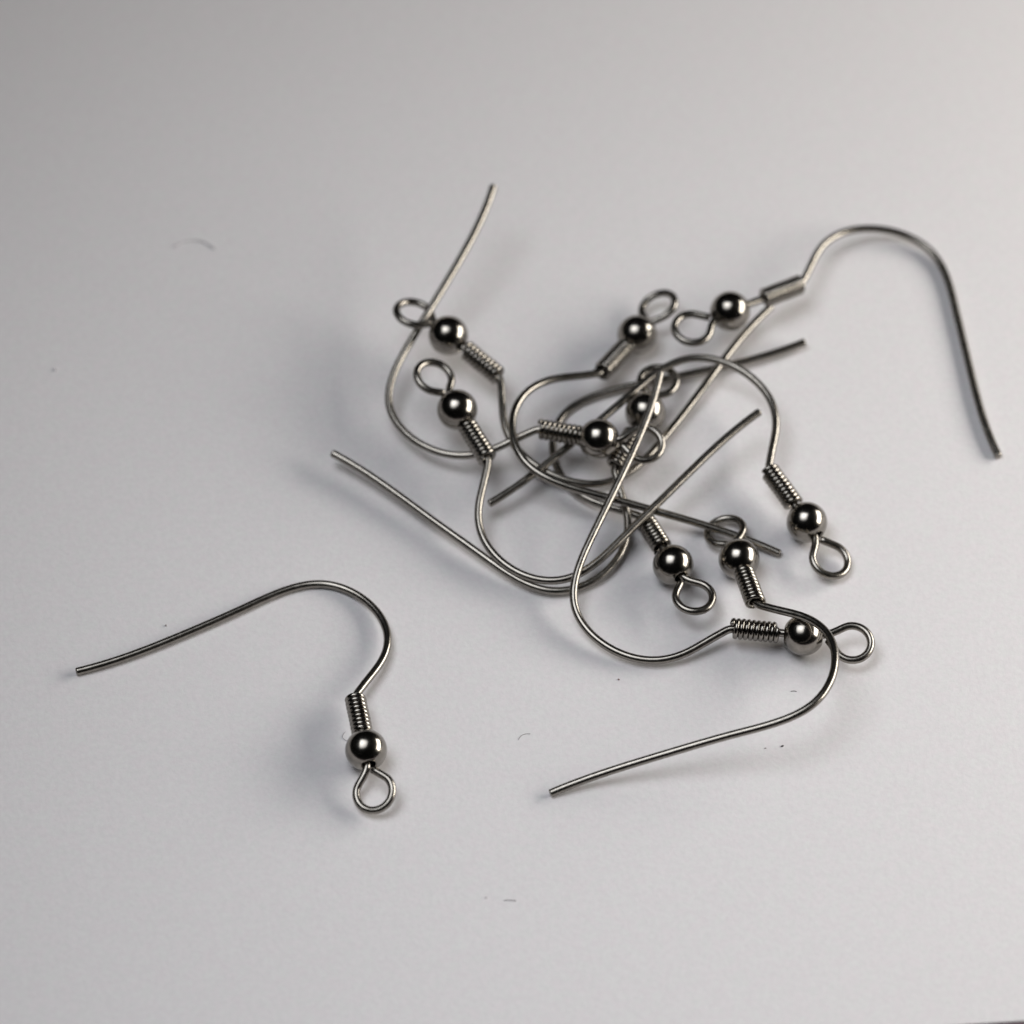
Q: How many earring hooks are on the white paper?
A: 11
